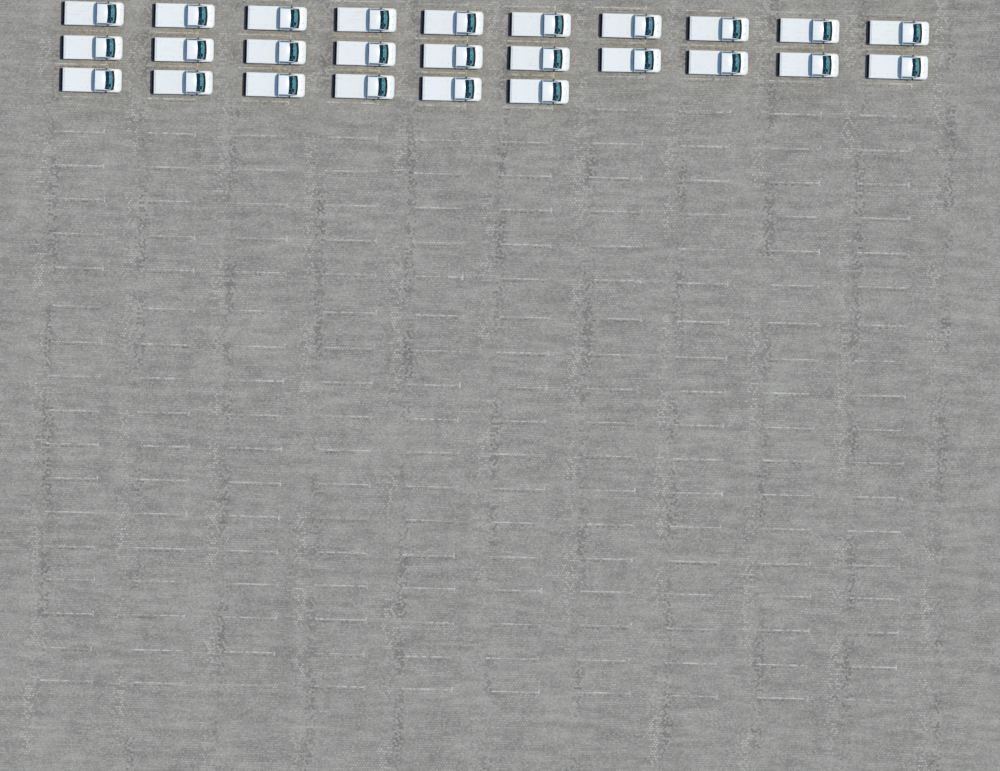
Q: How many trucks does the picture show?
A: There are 26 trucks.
